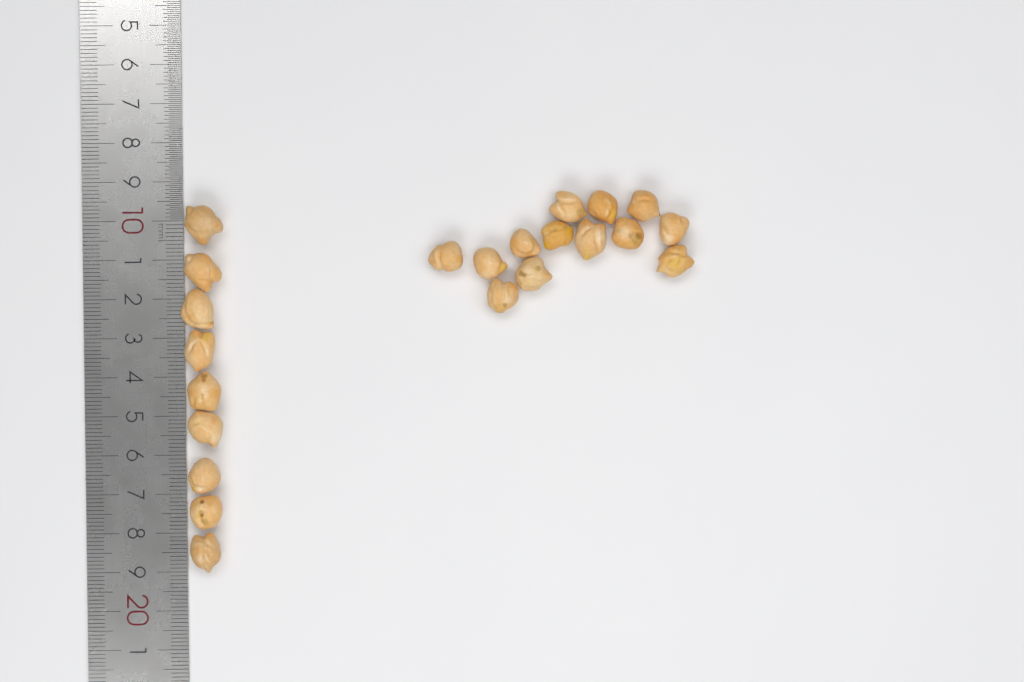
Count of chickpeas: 22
